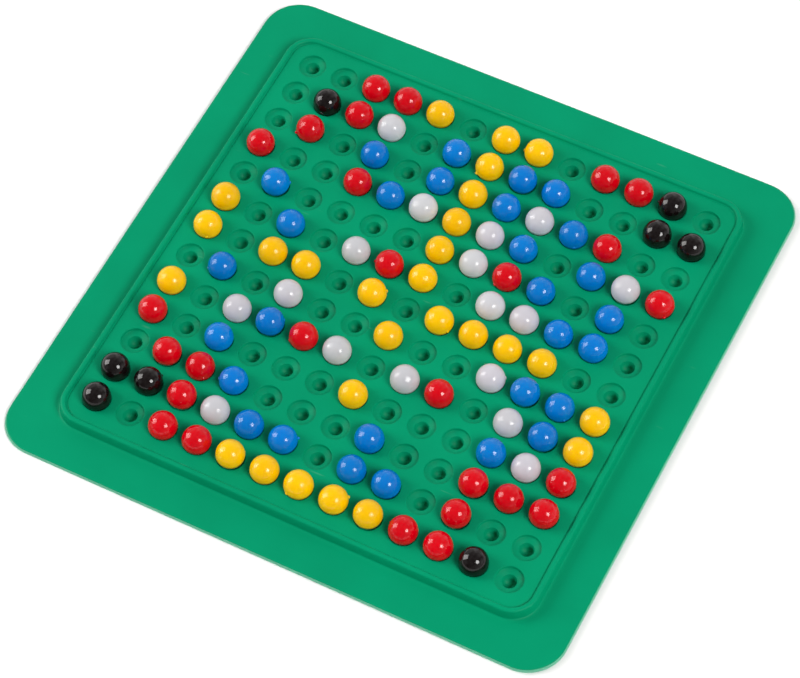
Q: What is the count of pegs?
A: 108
